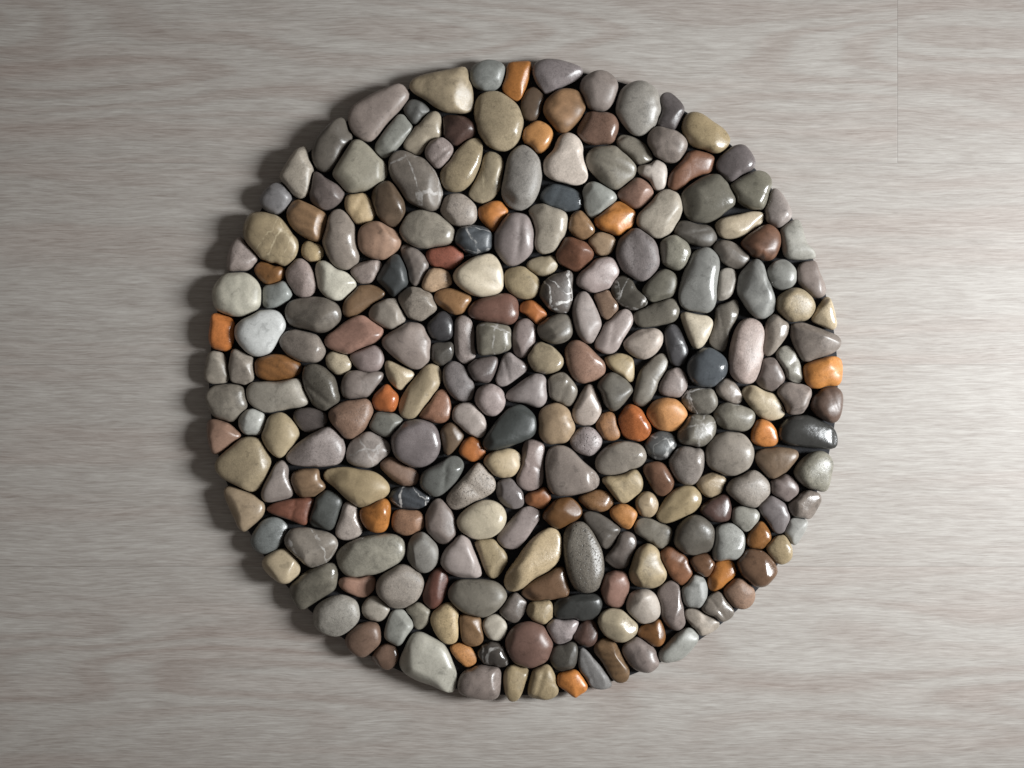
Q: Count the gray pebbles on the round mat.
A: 168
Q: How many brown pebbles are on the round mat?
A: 53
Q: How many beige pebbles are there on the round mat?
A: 45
